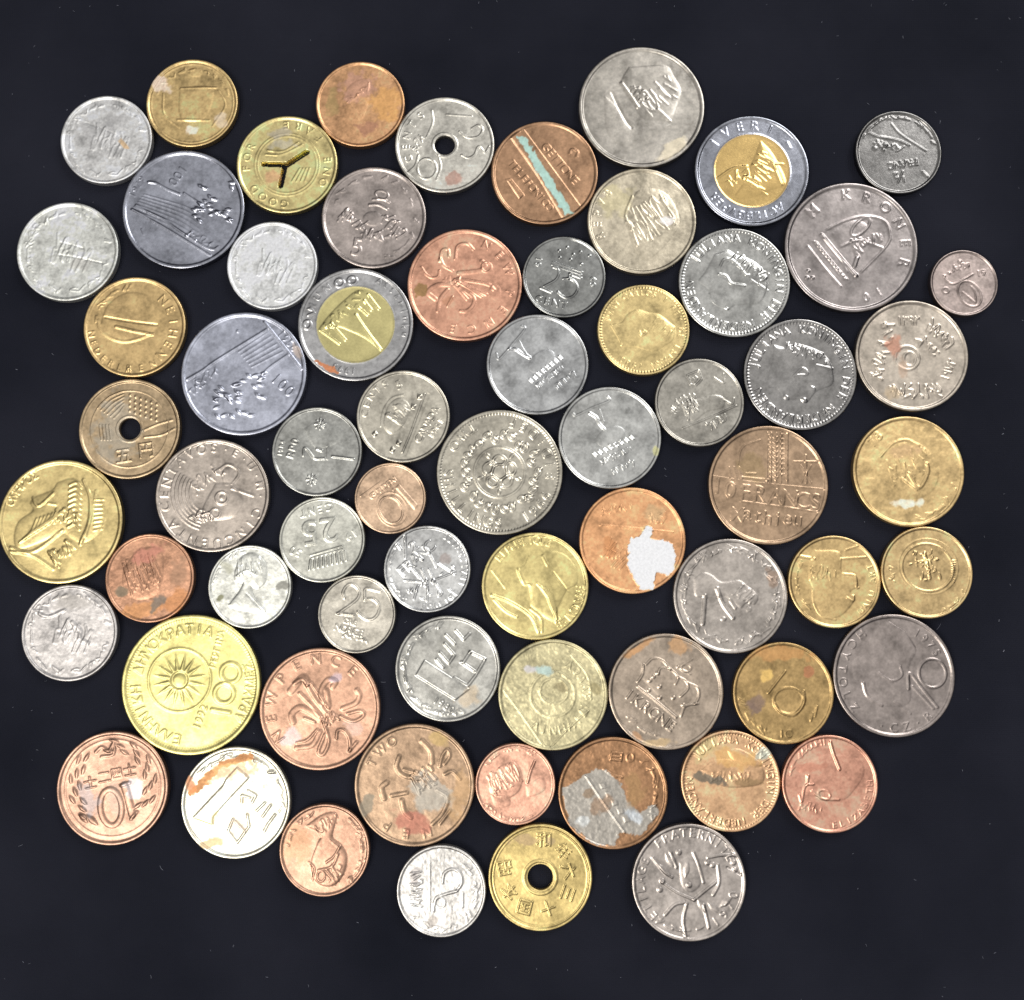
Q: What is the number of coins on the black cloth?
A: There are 66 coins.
